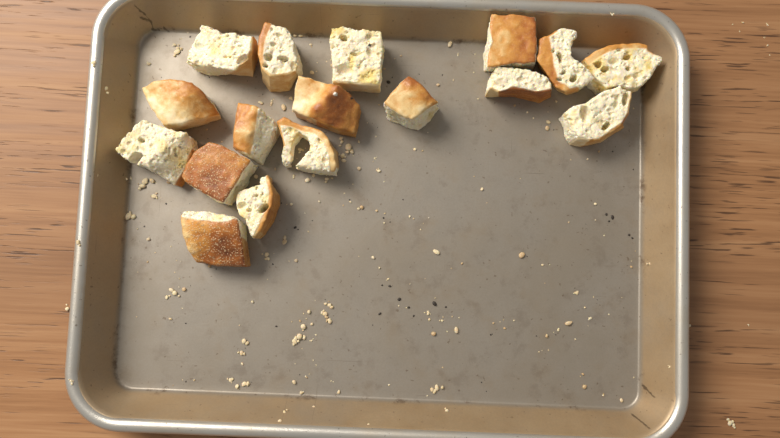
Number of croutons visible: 17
